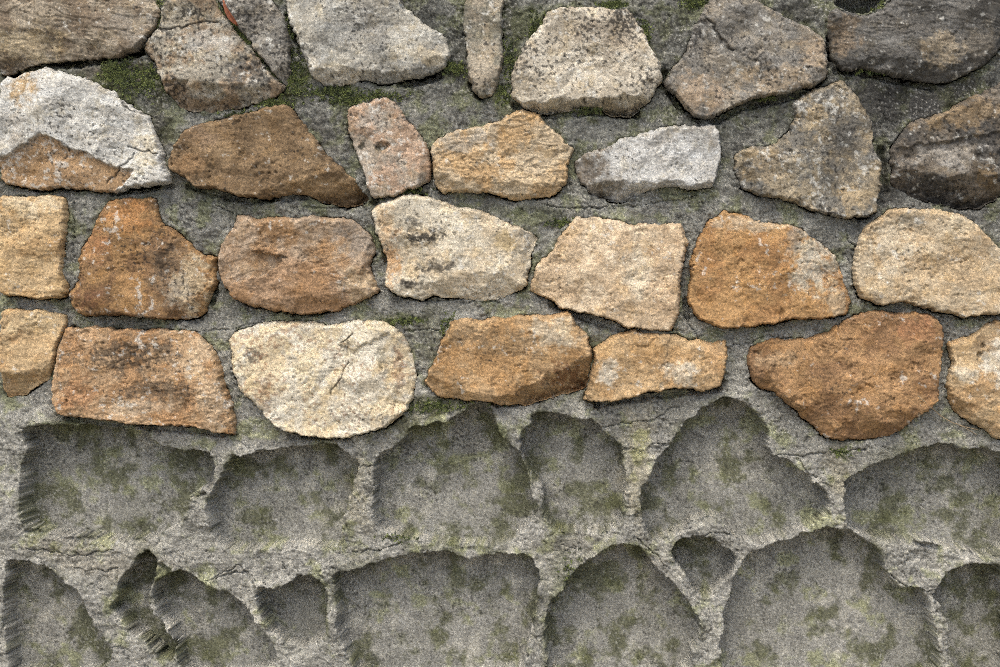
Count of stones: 29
